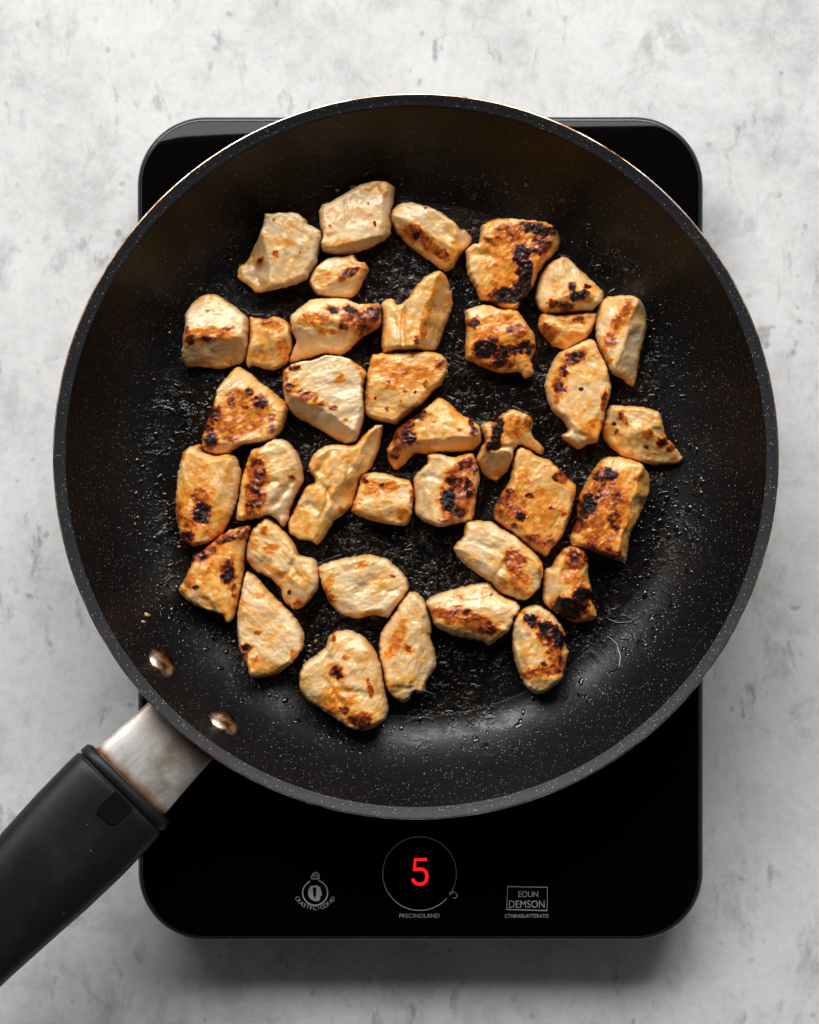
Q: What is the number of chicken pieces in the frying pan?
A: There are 37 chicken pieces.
